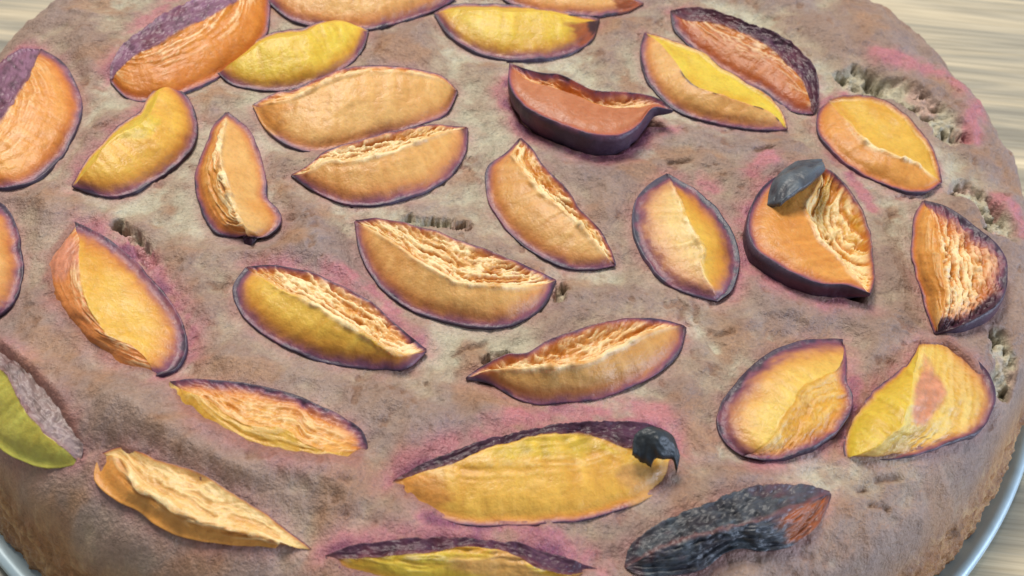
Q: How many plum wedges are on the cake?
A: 31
